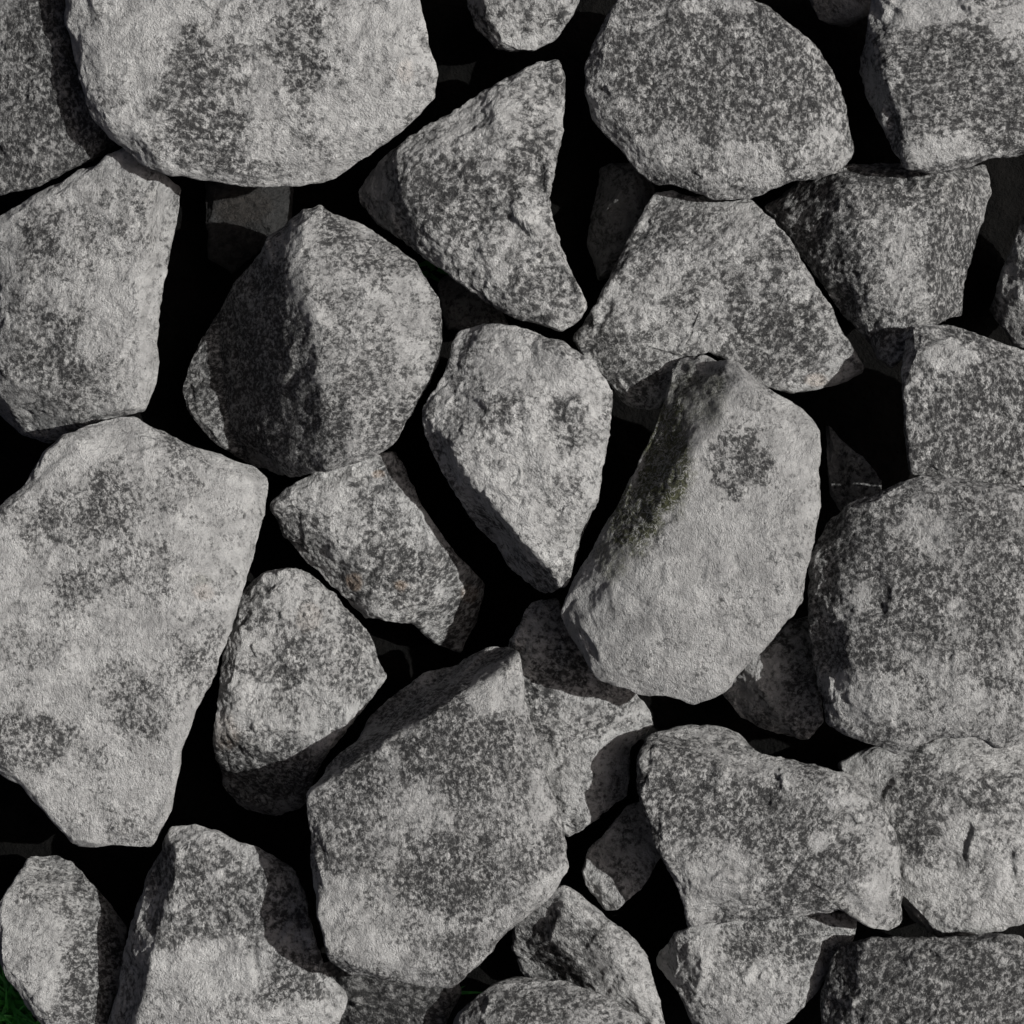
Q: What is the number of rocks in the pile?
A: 36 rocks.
